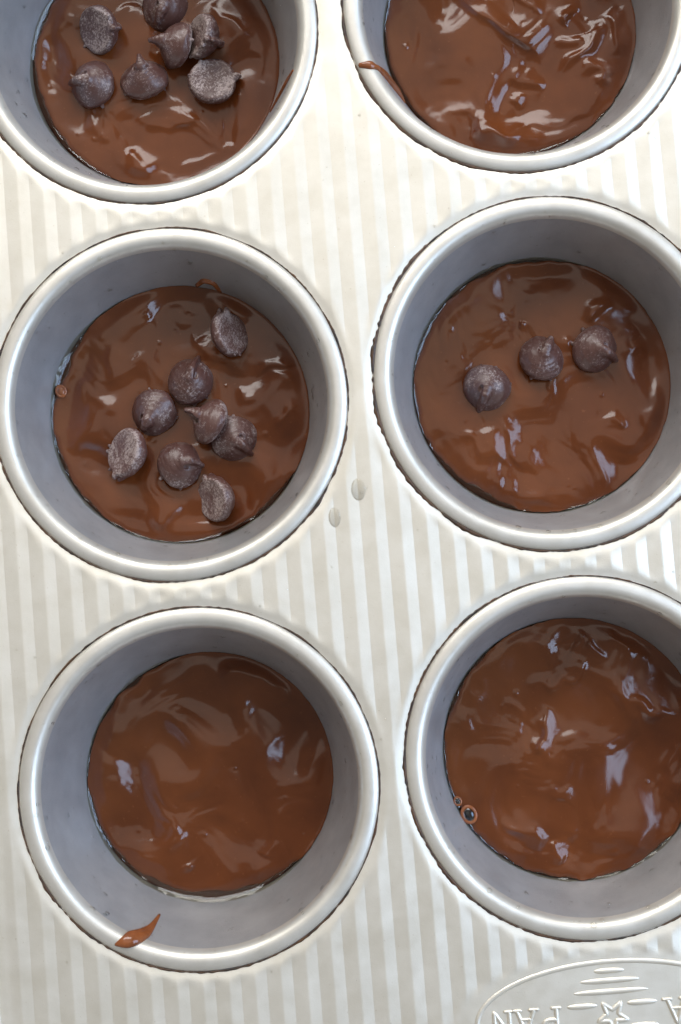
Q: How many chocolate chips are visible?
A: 18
